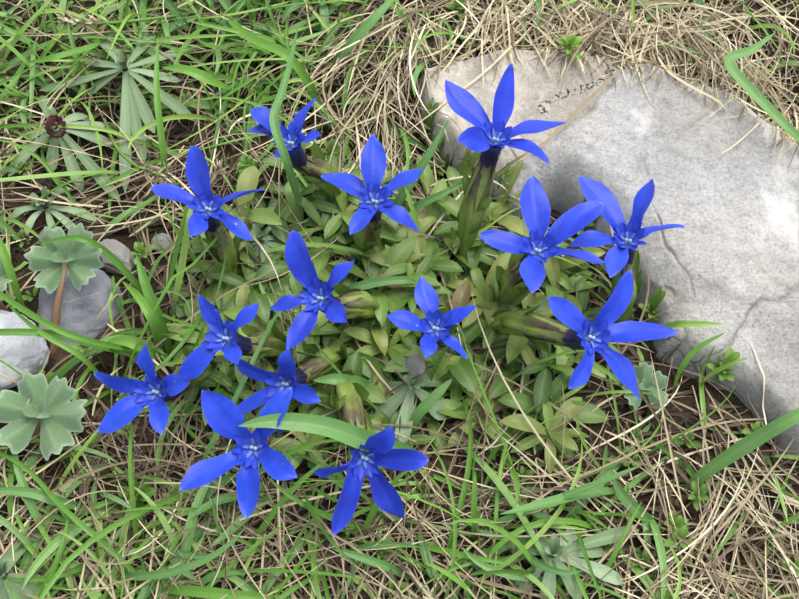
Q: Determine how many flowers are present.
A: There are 14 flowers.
